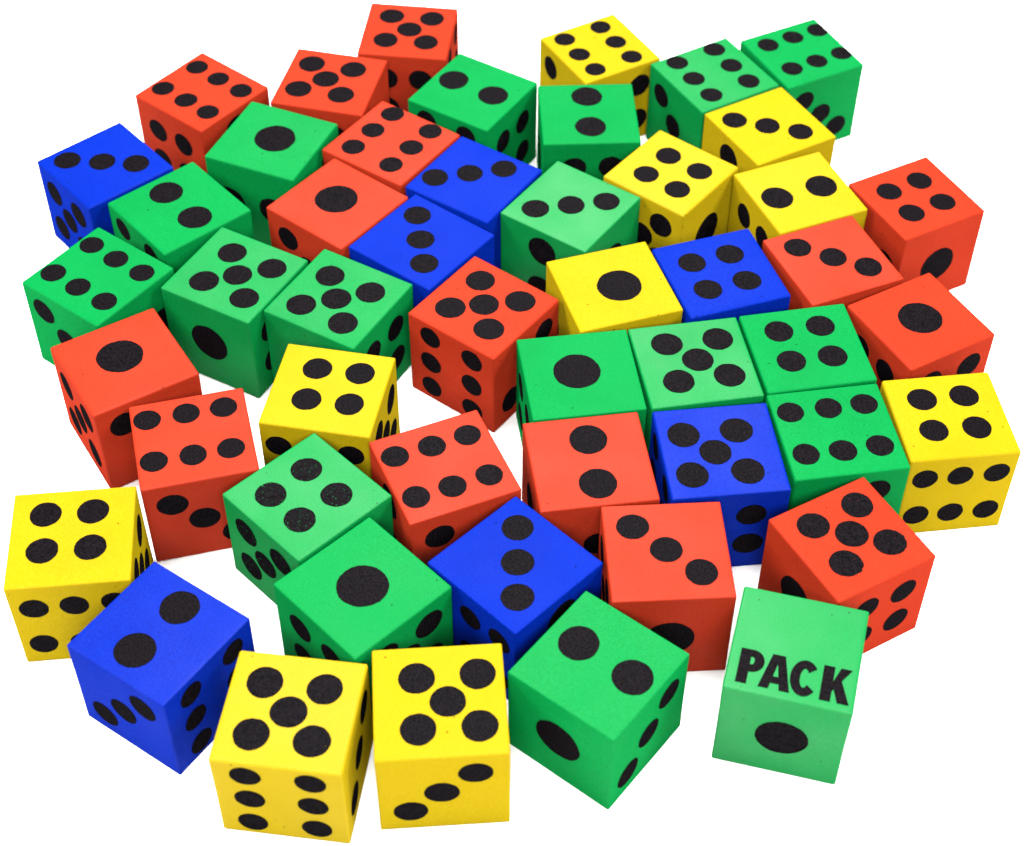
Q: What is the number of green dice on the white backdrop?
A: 18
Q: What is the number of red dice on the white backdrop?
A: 15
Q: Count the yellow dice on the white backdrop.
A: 10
